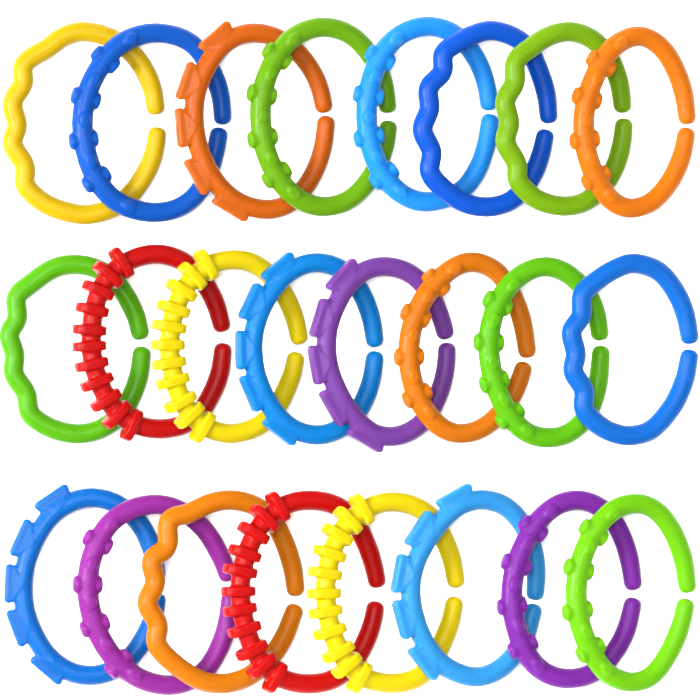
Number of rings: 24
